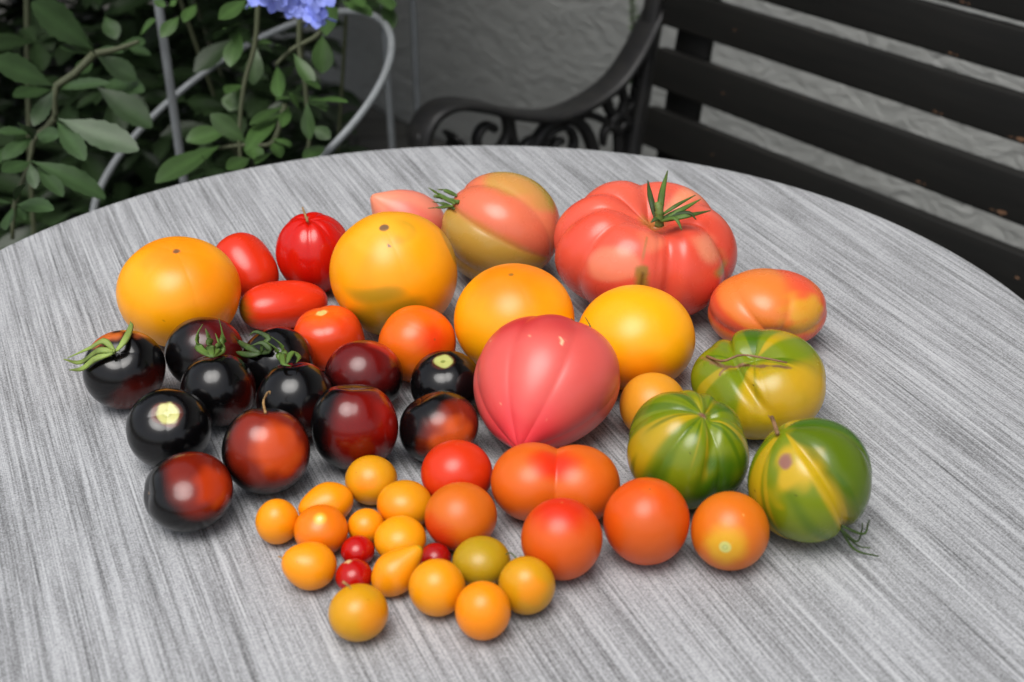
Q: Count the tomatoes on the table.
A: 53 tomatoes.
